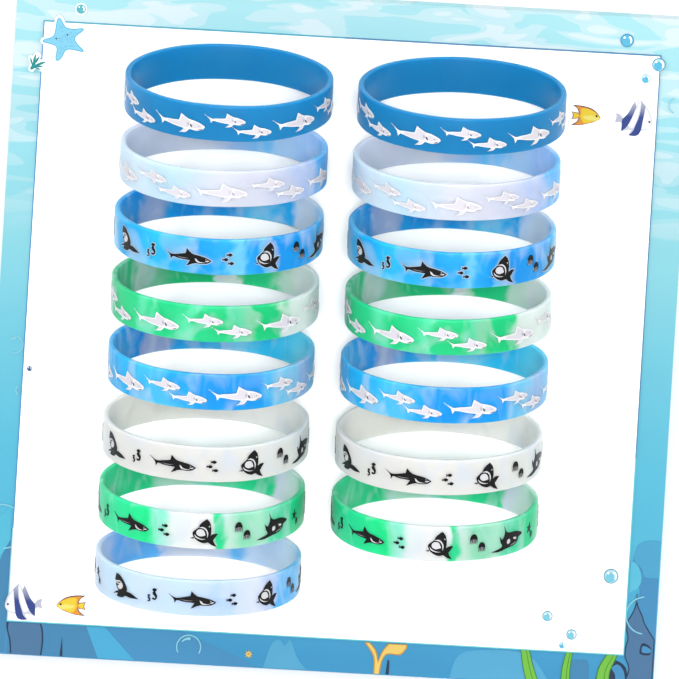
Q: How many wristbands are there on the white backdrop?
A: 15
